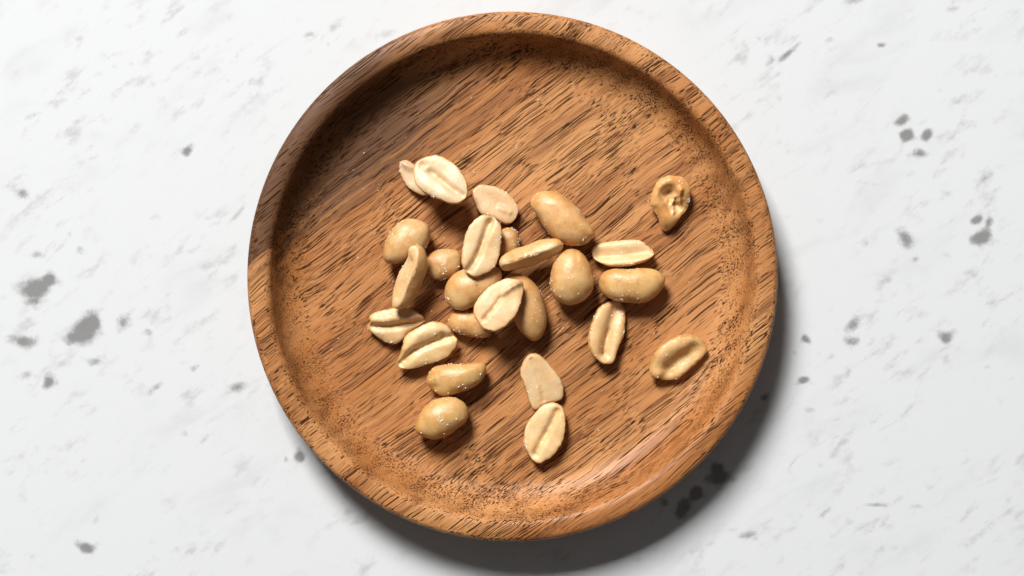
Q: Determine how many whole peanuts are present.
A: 11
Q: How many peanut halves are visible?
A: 15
